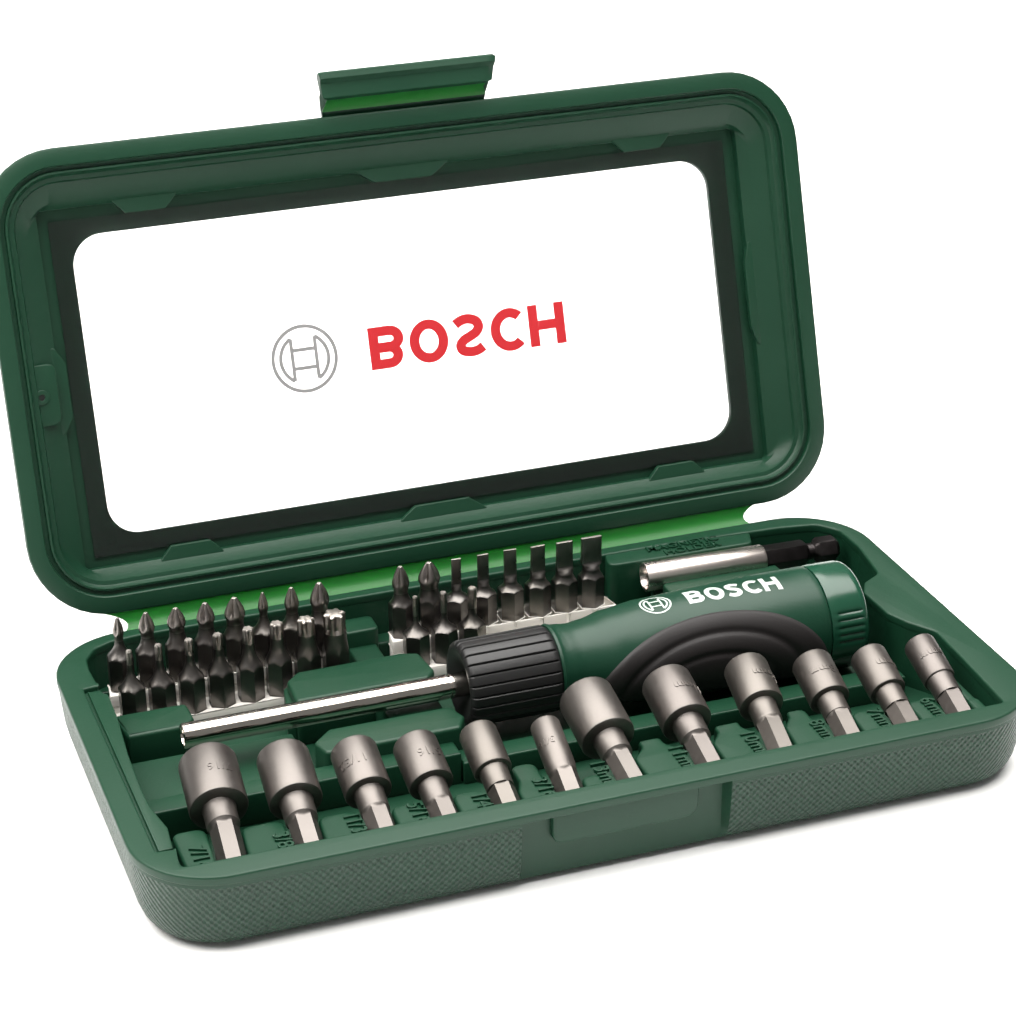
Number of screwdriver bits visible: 27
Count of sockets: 12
